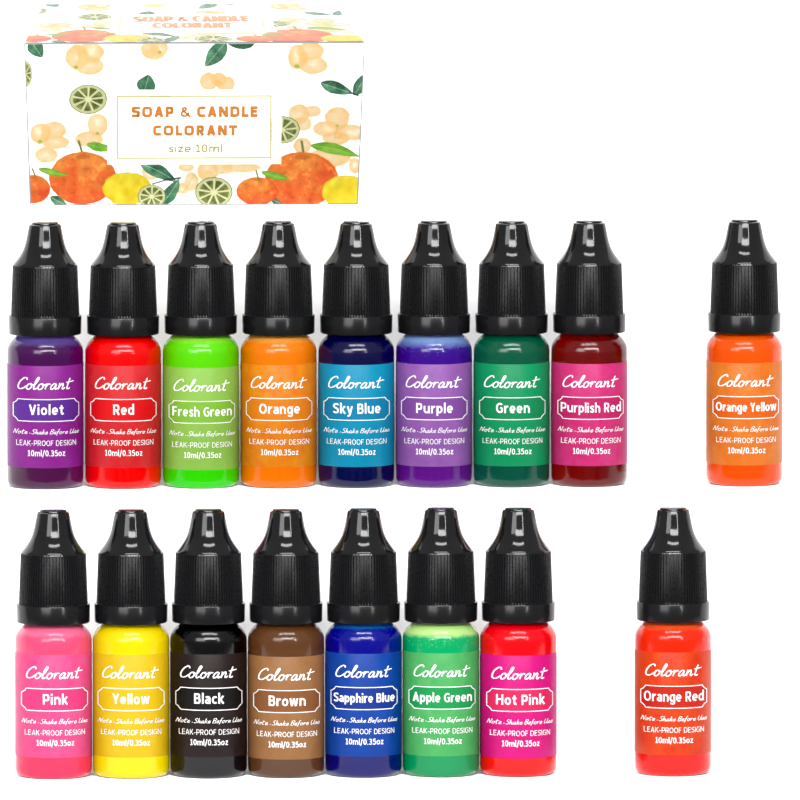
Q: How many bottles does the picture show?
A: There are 17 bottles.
